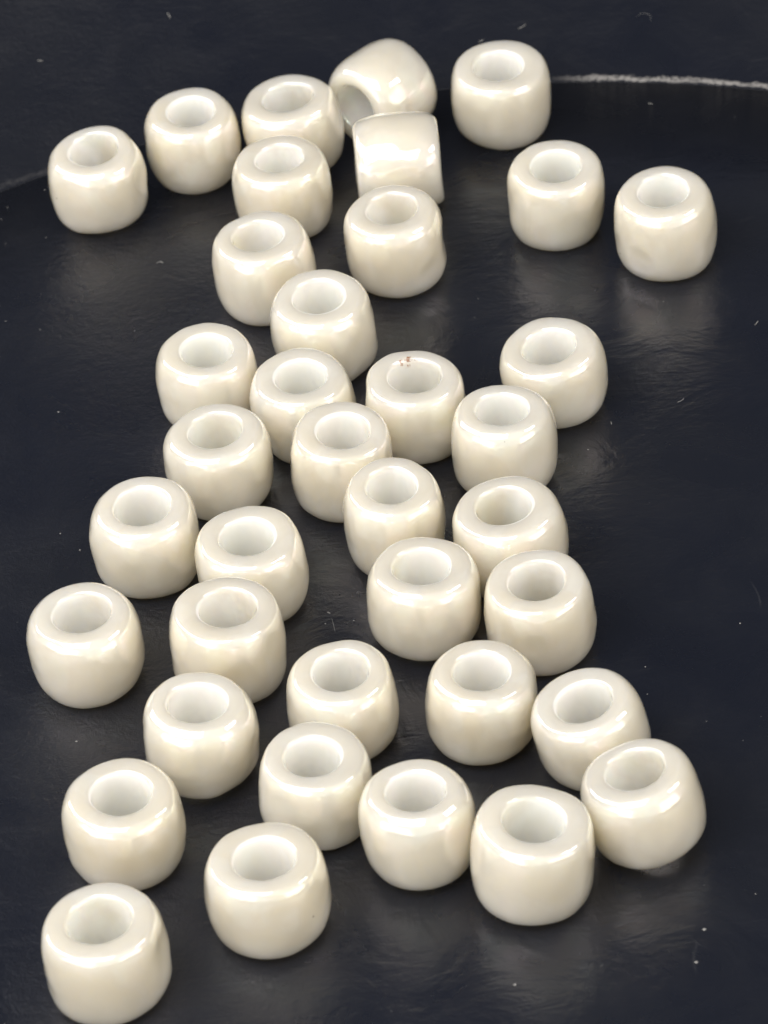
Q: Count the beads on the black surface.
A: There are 38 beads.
